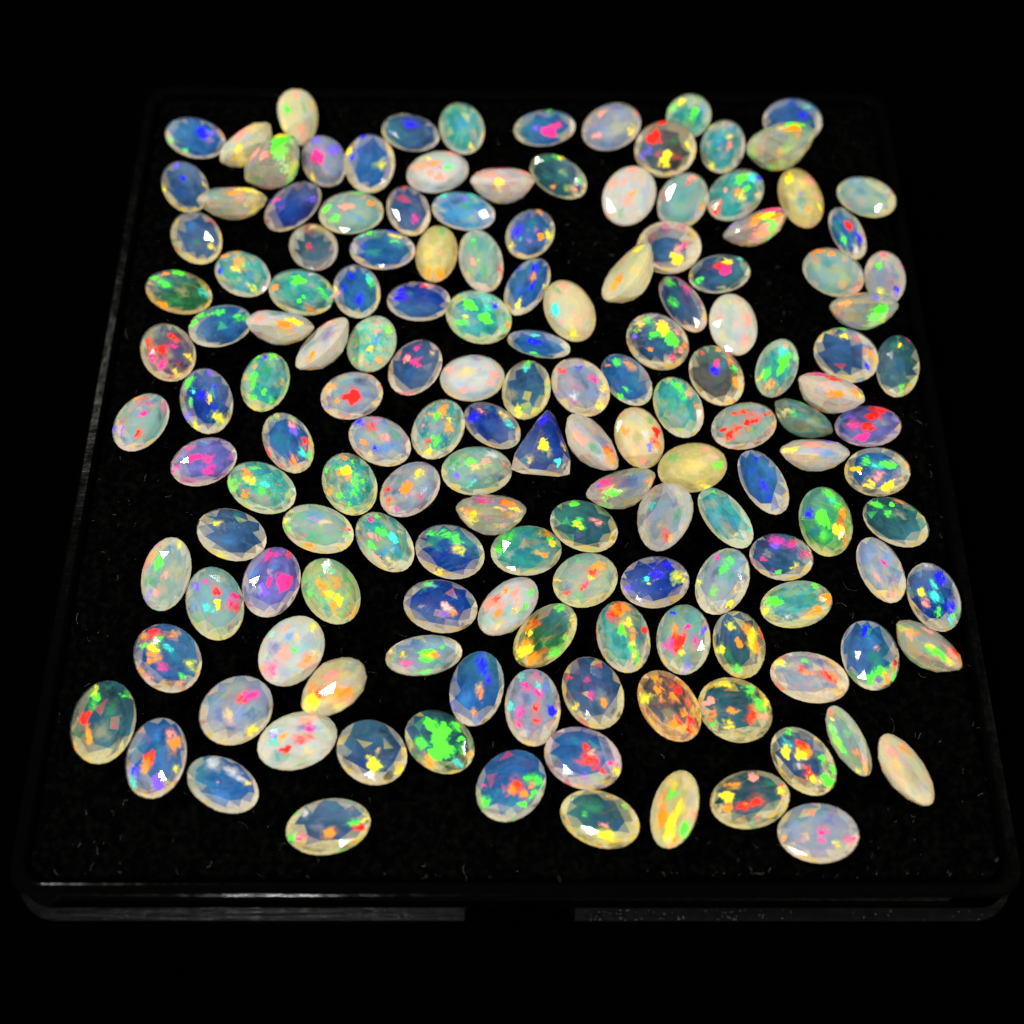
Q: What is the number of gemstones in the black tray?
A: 152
